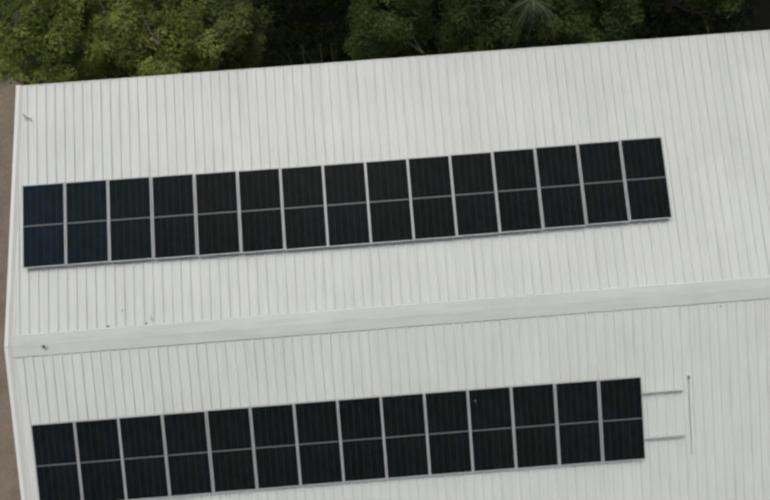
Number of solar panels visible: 29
